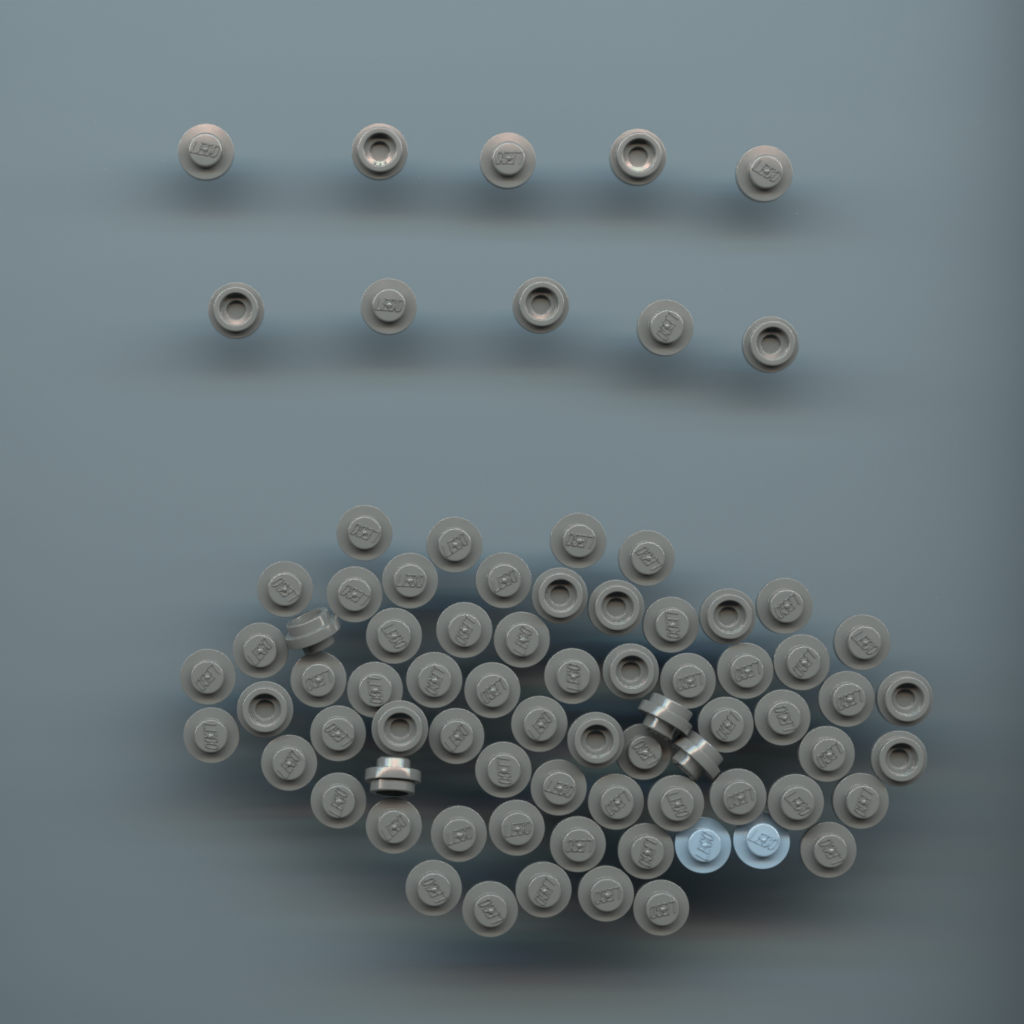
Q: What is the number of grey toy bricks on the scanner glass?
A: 76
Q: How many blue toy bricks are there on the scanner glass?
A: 2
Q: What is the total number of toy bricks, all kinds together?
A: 78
